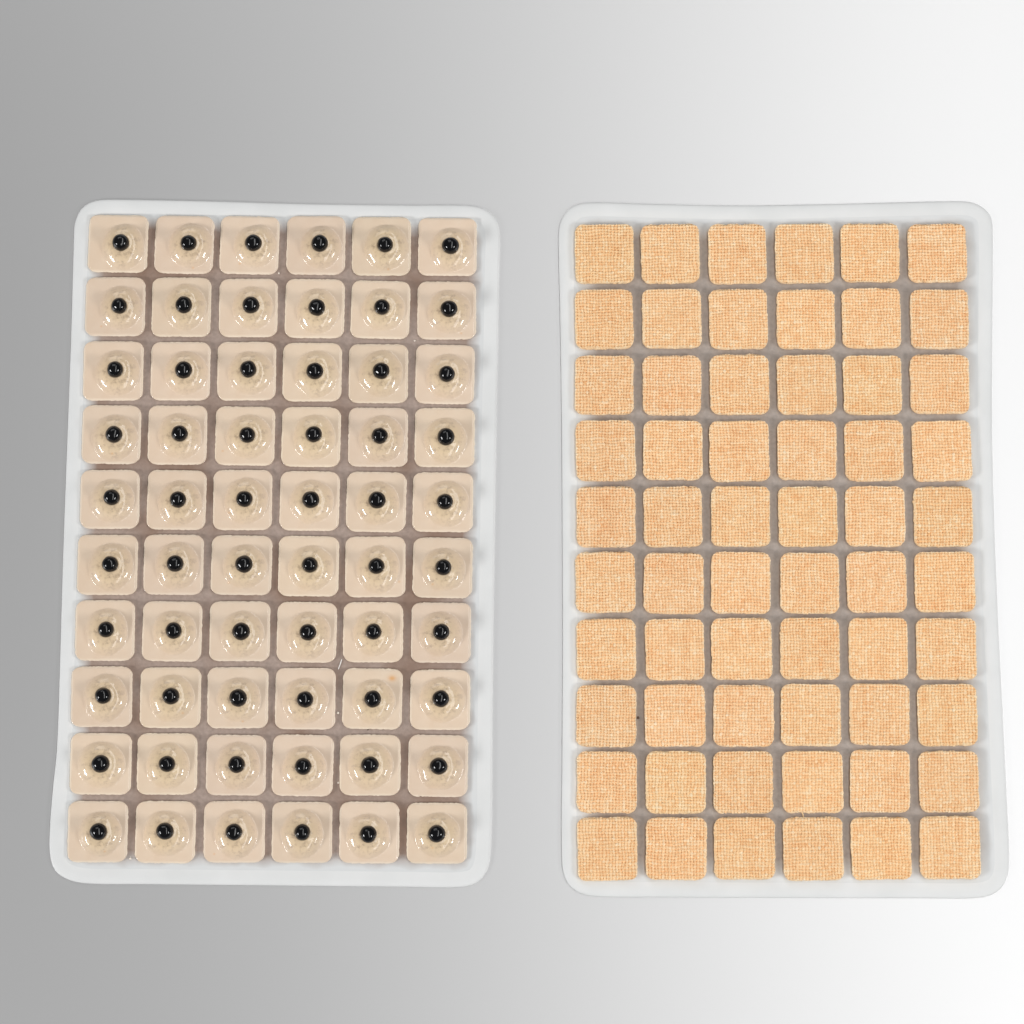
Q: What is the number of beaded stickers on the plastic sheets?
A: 60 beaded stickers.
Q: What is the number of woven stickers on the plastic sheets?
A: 60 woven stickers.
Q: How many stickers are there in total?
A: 120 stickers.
